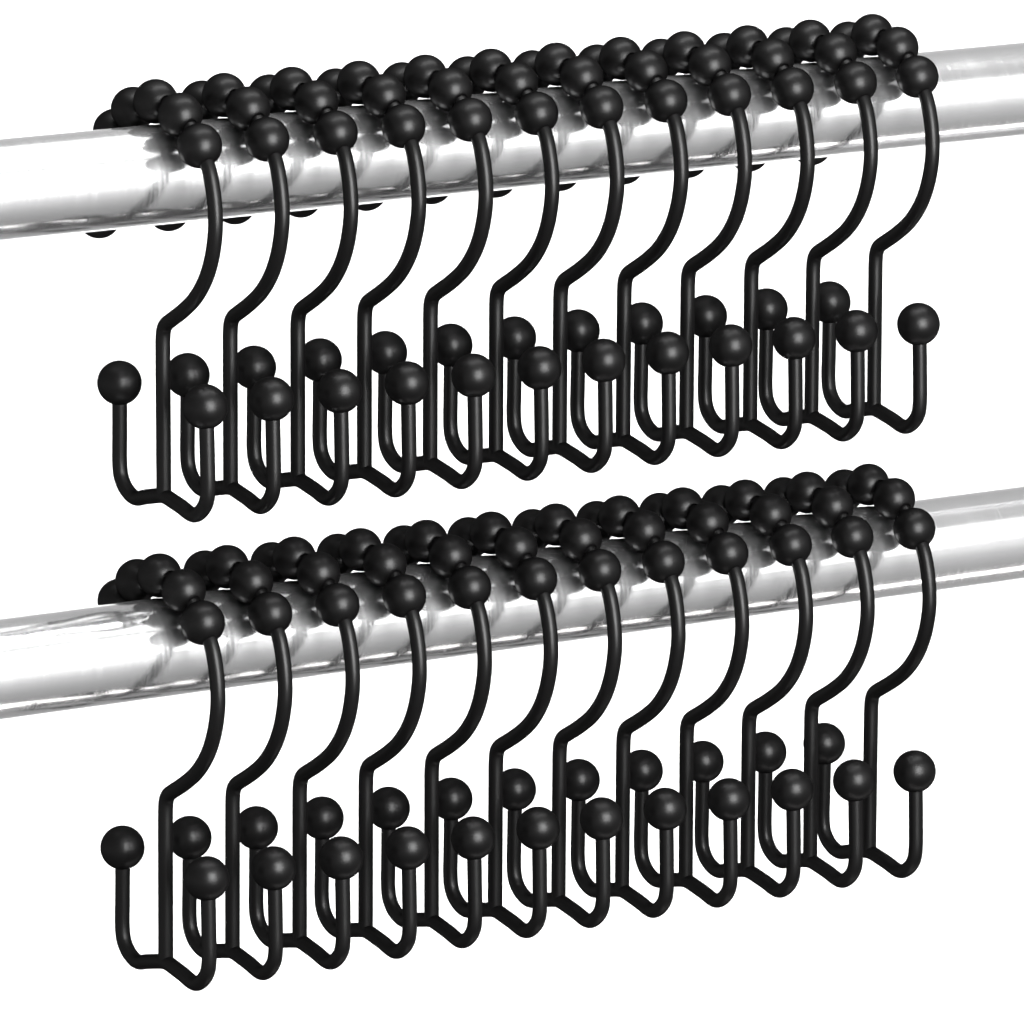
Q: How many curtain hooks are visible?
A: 24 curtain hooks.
